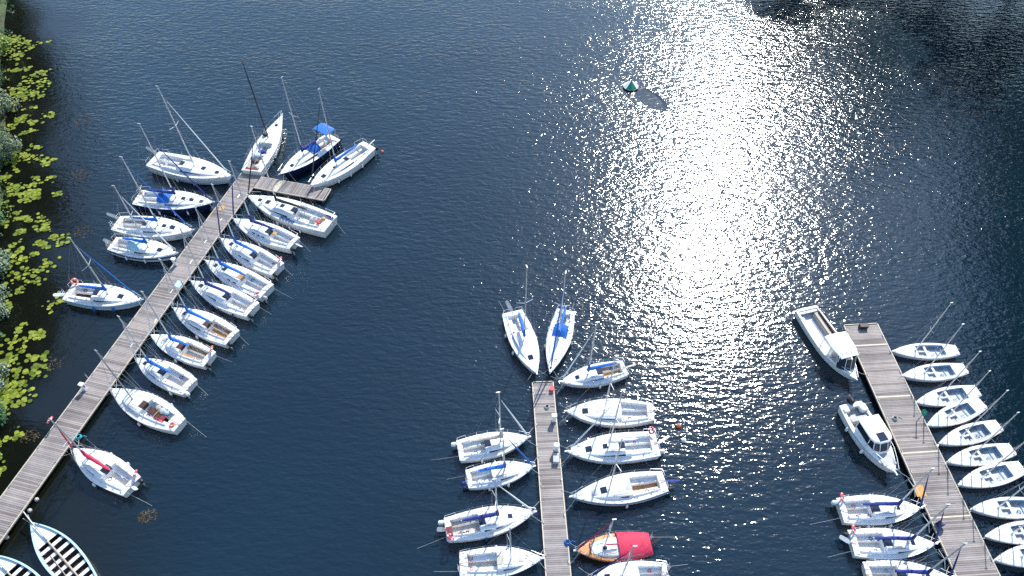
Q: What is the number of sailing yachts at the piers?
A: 33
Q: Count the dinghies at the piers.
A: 10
